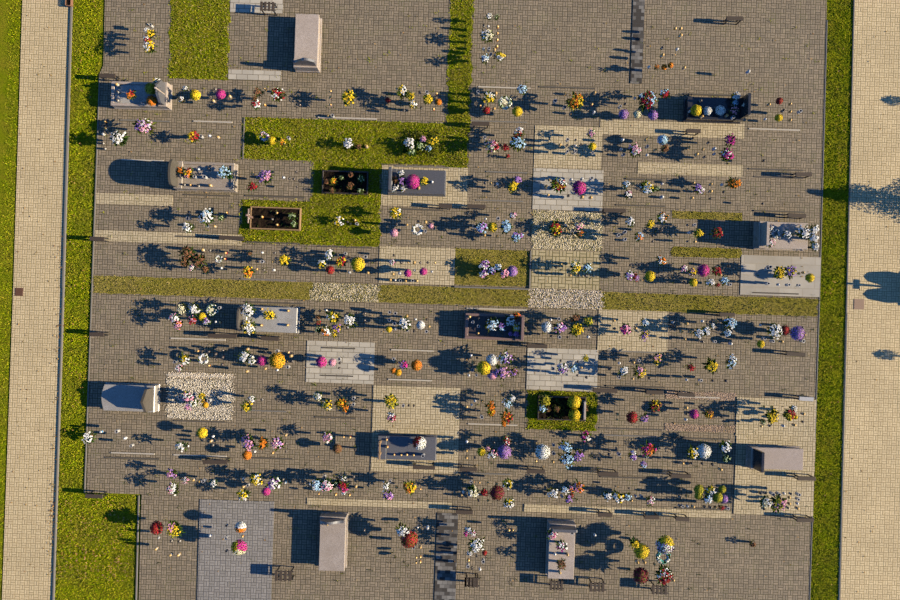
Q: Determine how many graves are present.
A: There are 16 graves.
